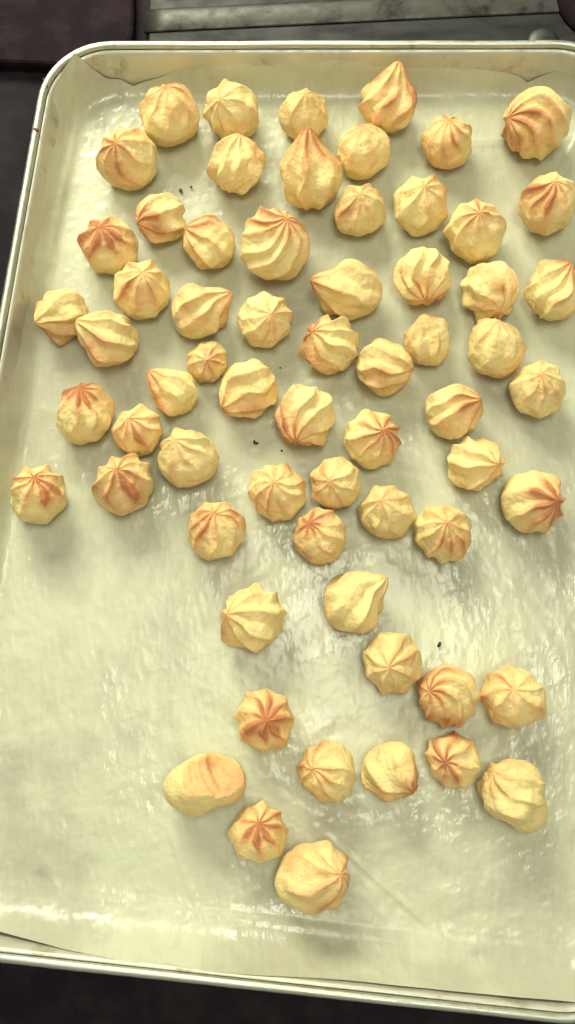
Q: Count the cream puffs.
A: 64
